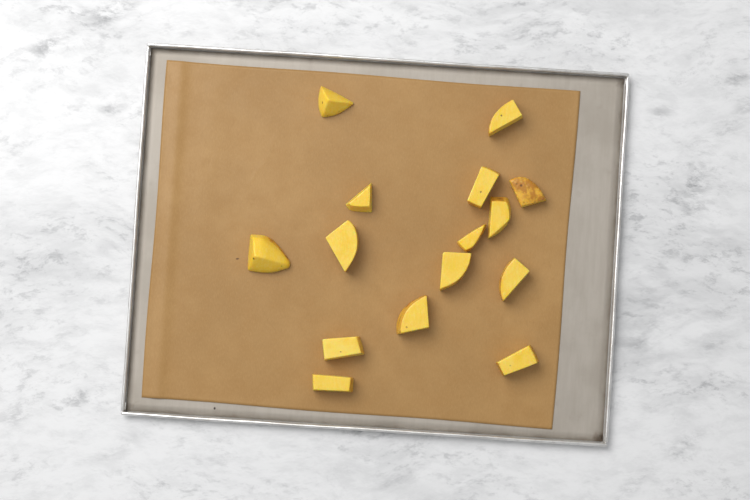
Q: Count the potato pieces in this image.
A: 15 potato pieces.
